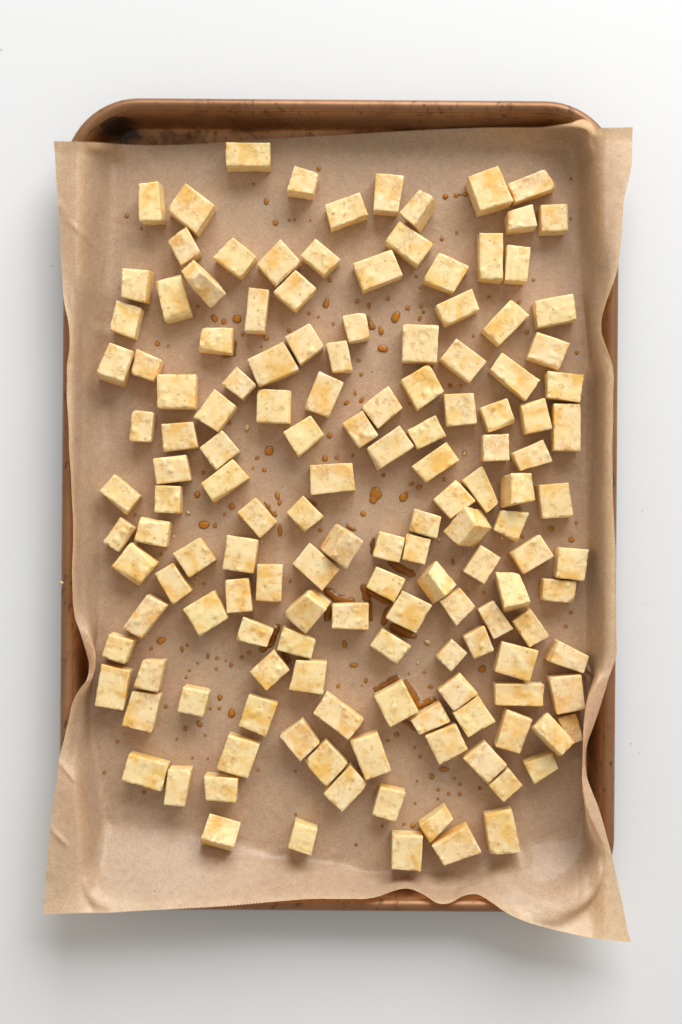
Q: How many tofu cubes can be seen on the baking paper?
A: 147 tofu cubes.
